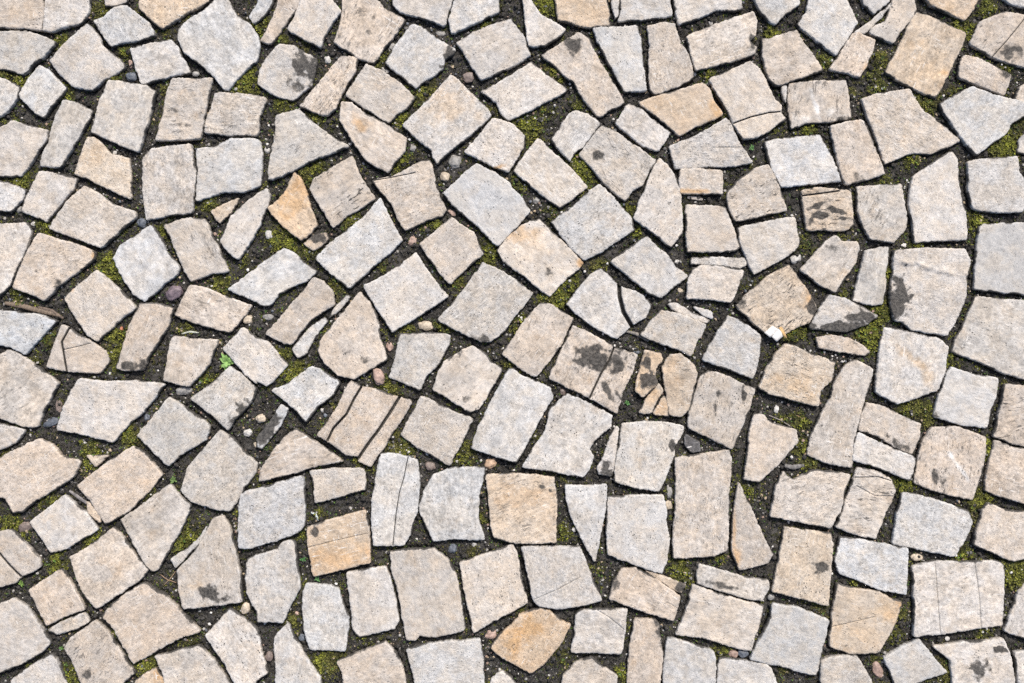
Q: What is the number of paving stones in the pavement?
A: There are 200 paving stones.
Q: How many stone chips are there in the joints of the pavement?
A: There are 26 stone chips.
